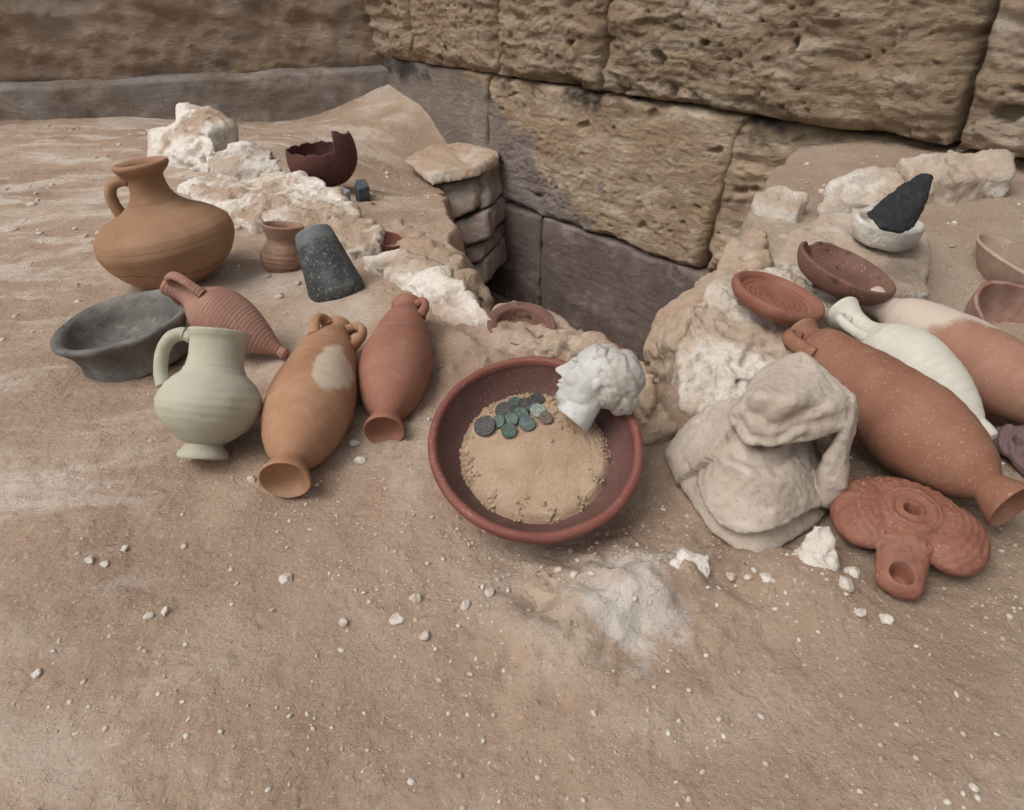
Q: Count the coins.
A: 12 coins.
